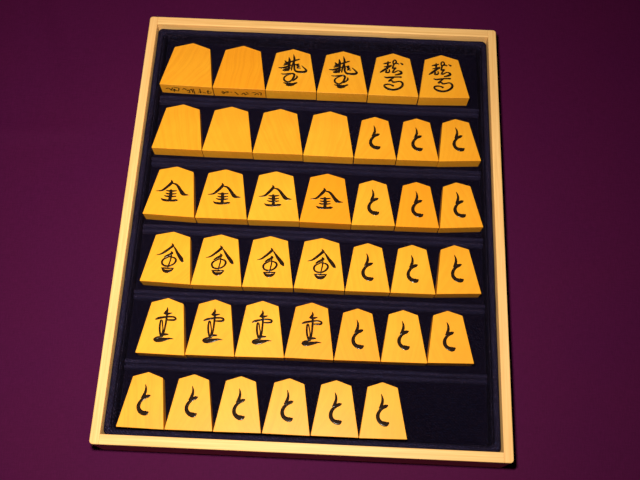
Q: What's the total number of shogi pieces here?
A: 40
